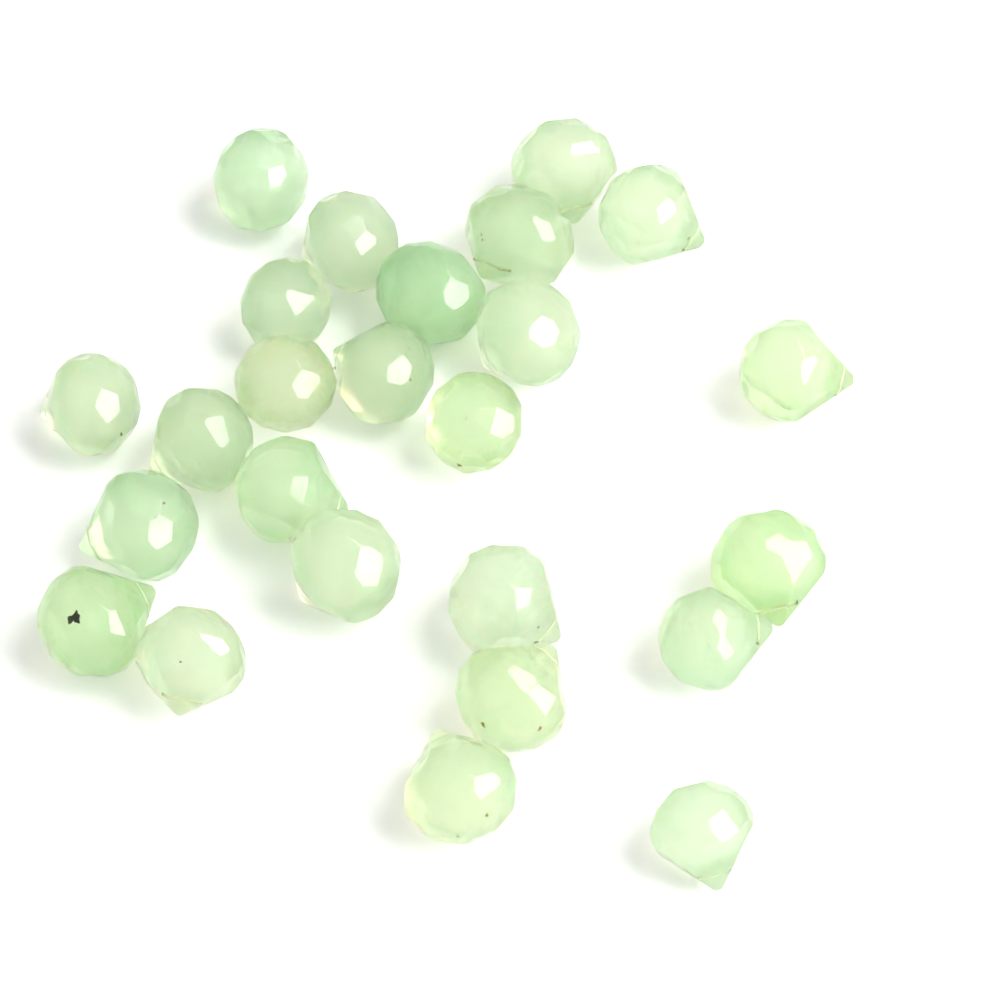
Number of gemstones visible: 25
